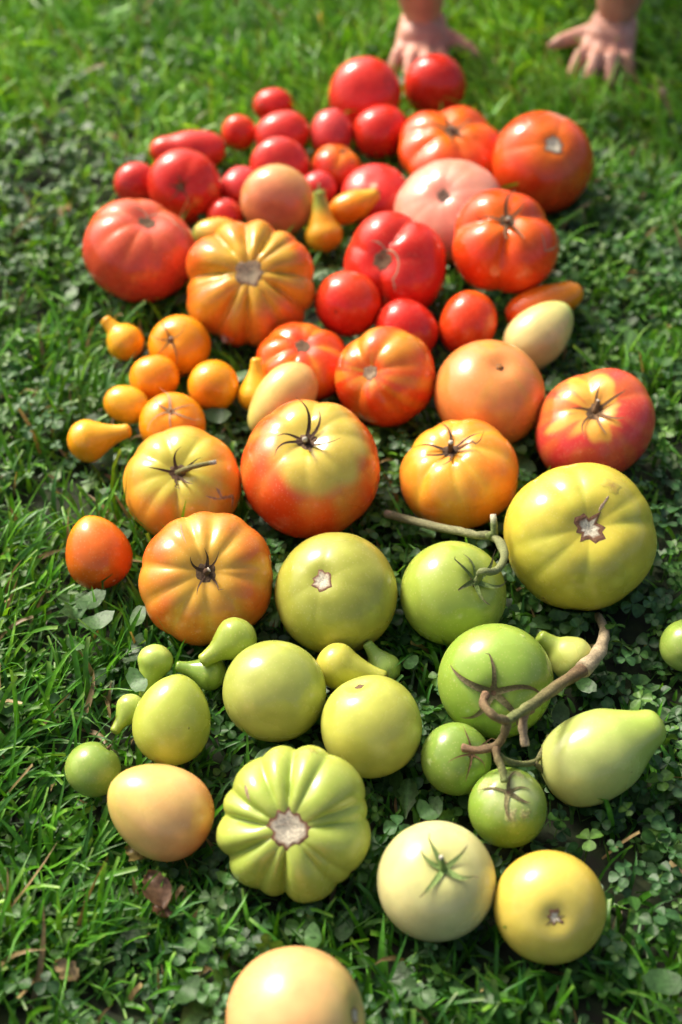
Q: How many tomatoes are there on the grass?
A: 74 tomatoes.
